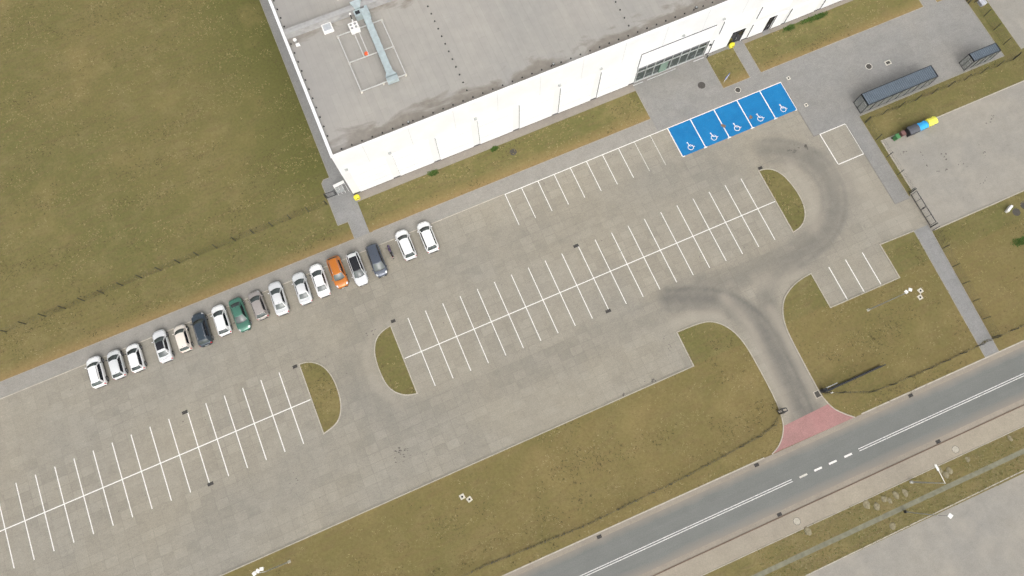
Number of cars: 17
